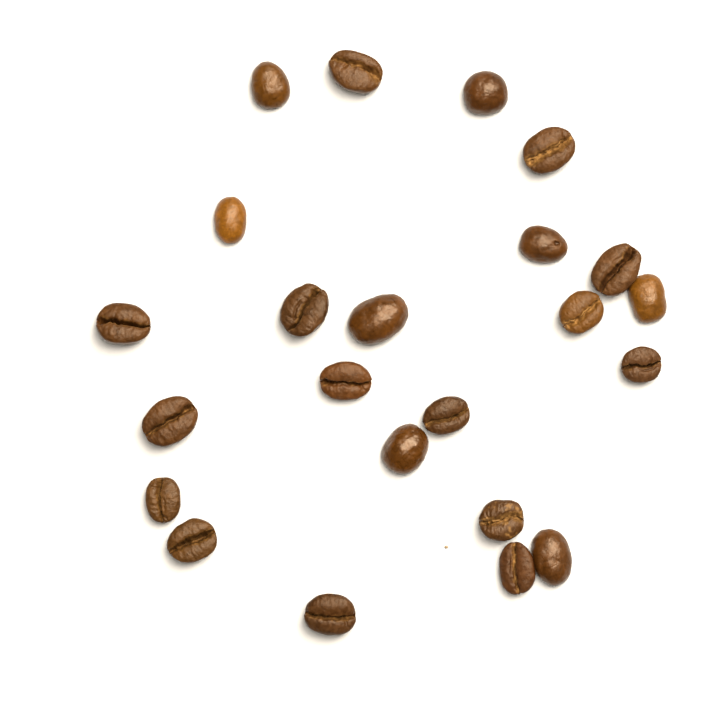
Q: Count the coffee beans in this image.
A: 23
